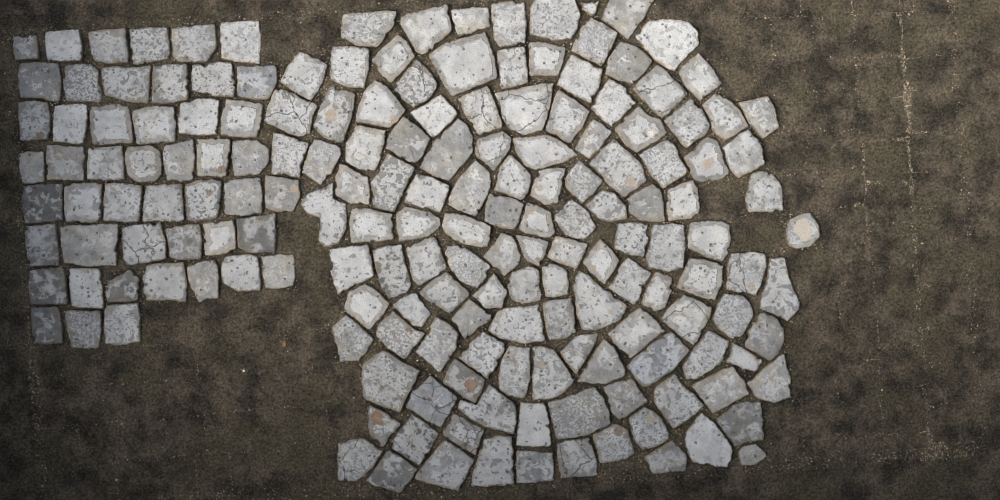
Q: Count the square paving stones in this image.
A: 48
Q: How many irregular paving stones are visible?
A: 129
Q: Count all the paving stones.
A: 177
